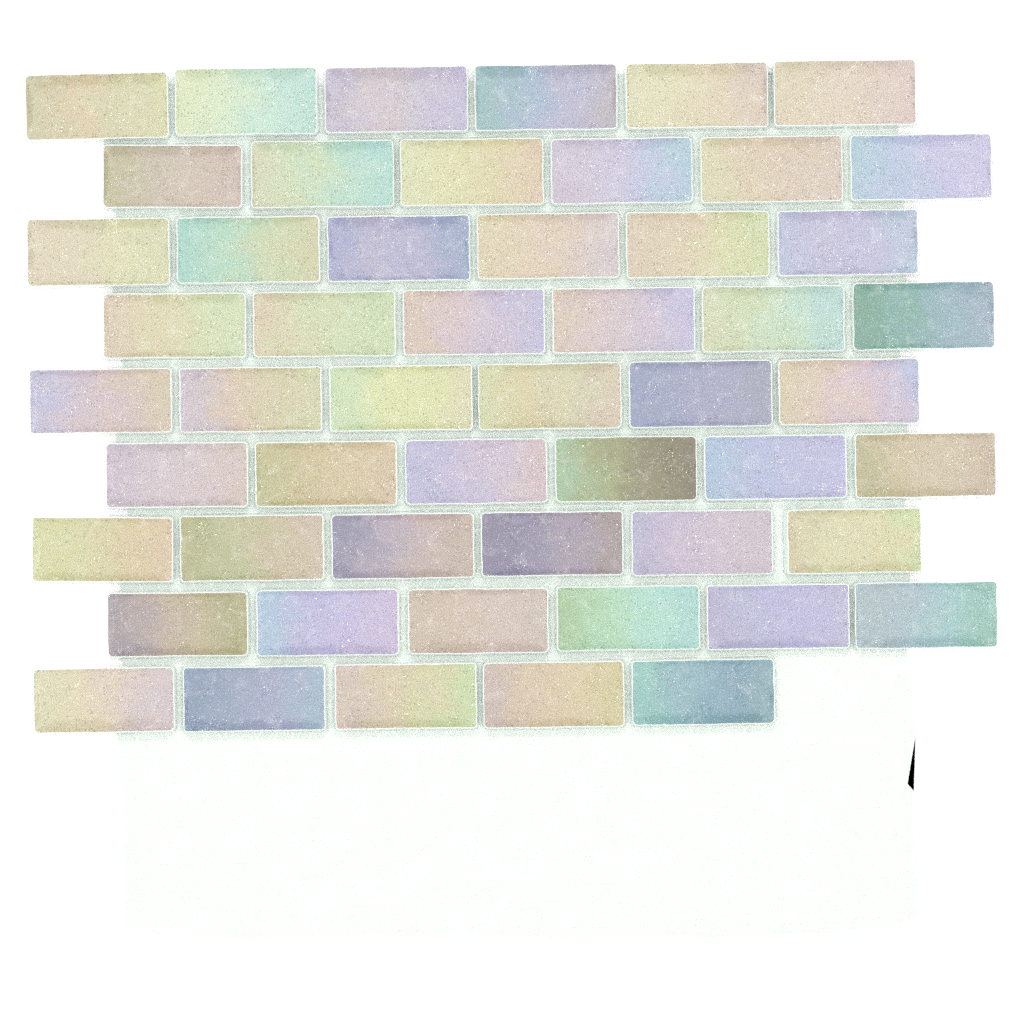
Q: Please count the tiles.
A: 53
